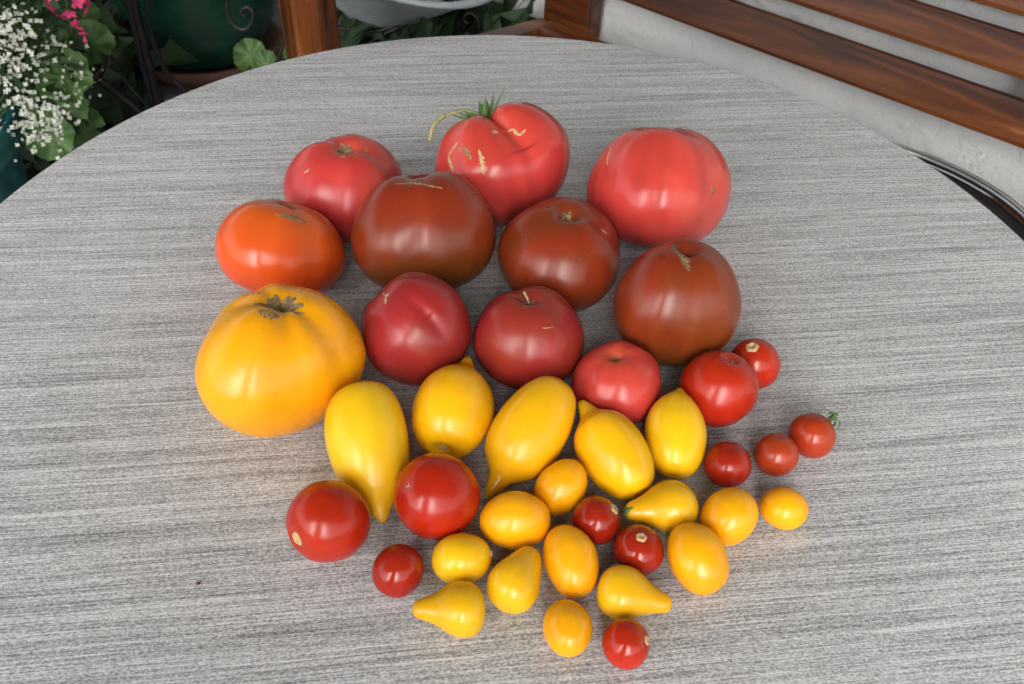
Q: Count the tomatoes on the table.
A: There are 39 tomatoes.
